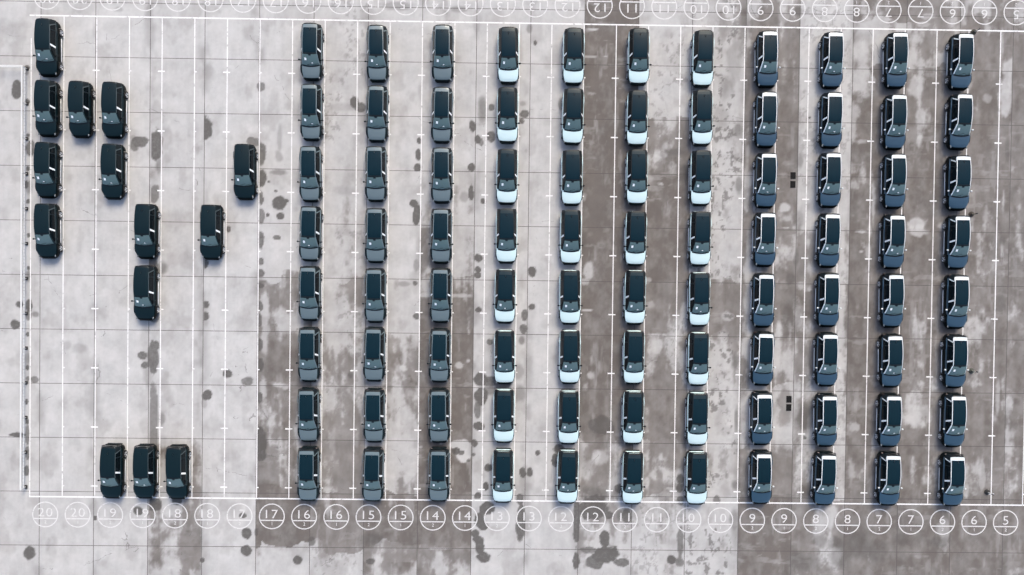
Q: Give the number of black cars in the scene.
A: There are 14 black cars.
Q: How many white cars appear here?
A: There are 32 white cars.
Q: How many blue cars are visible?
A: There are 32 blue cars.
